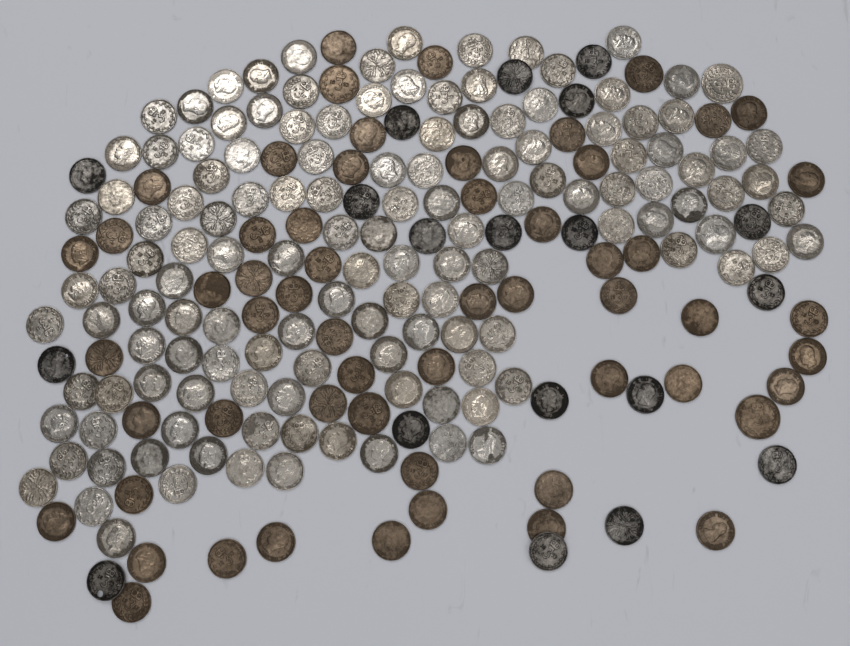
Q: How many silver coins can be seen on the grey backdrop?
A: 134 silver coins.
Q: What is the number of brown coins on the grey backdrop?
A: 57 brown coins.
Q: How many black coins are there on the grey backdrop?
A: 19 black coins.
